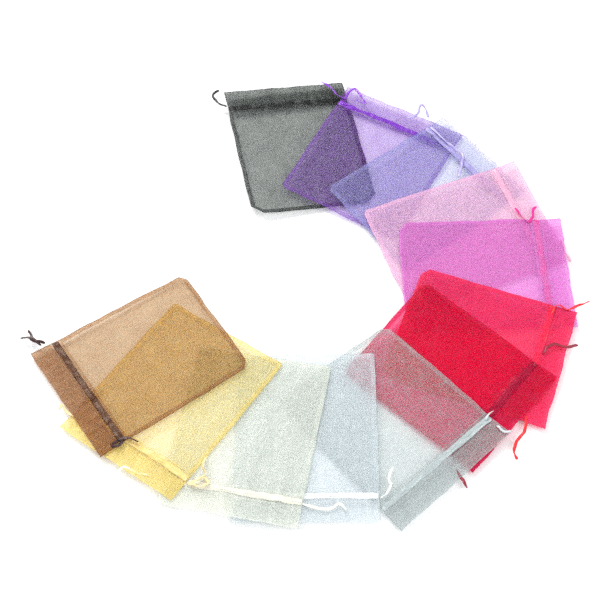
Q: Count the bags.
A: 12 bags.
